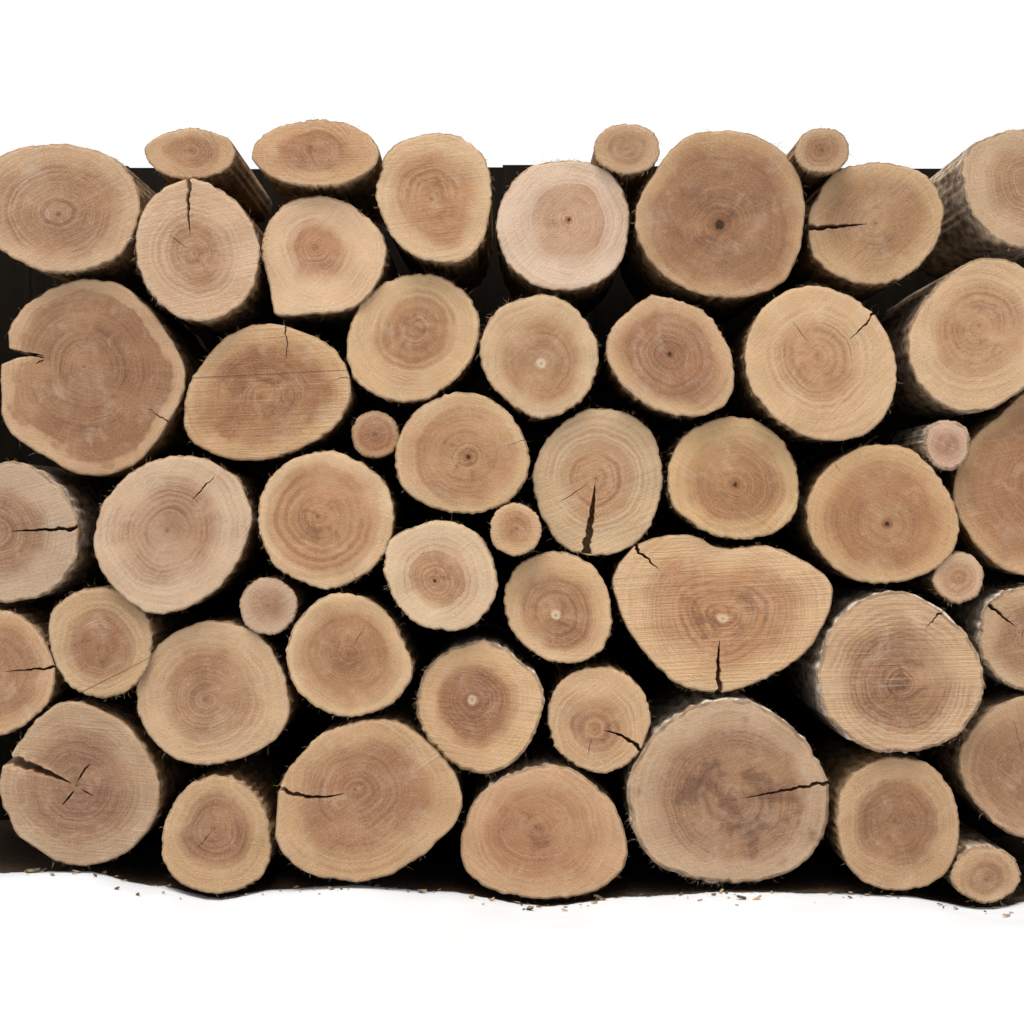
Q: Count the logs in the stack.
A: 51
